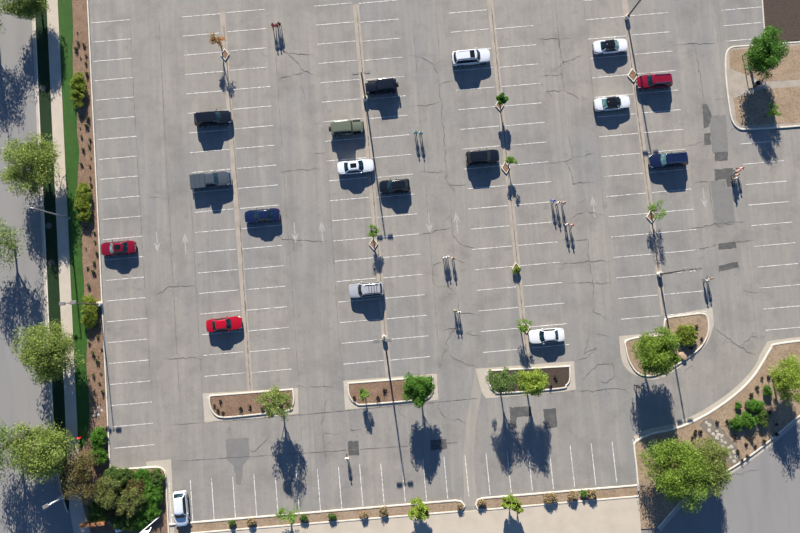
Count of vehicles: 18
